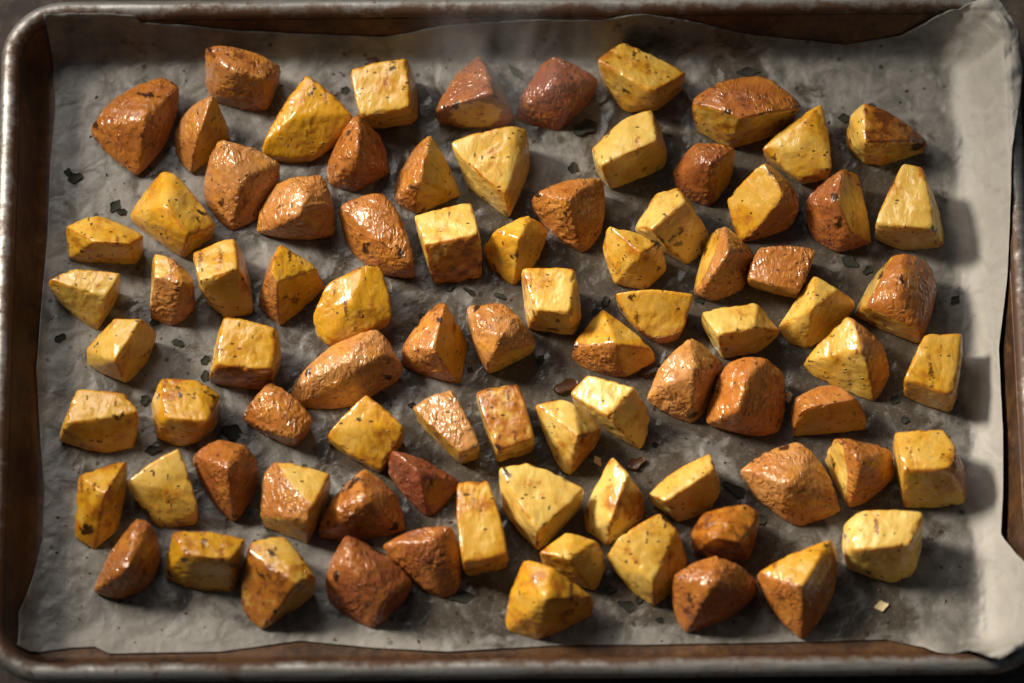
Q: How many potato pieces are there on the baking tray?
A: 85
